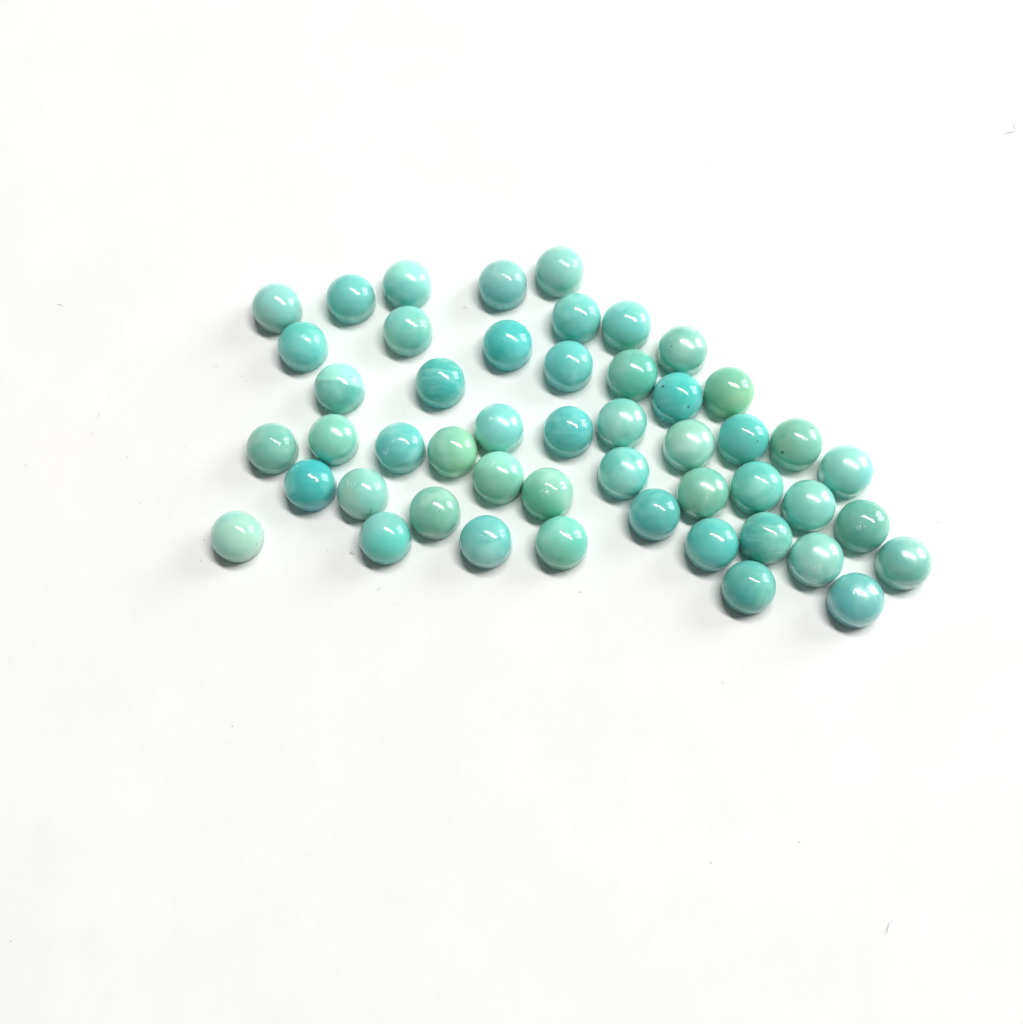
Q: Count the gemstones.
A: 49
